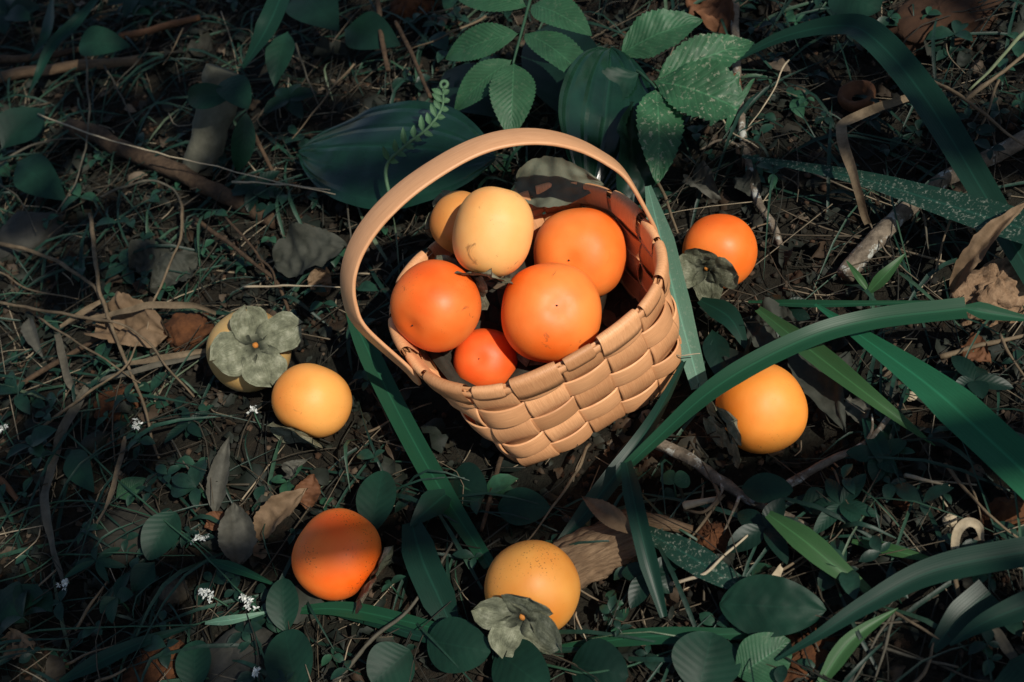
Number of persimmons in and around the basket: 12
